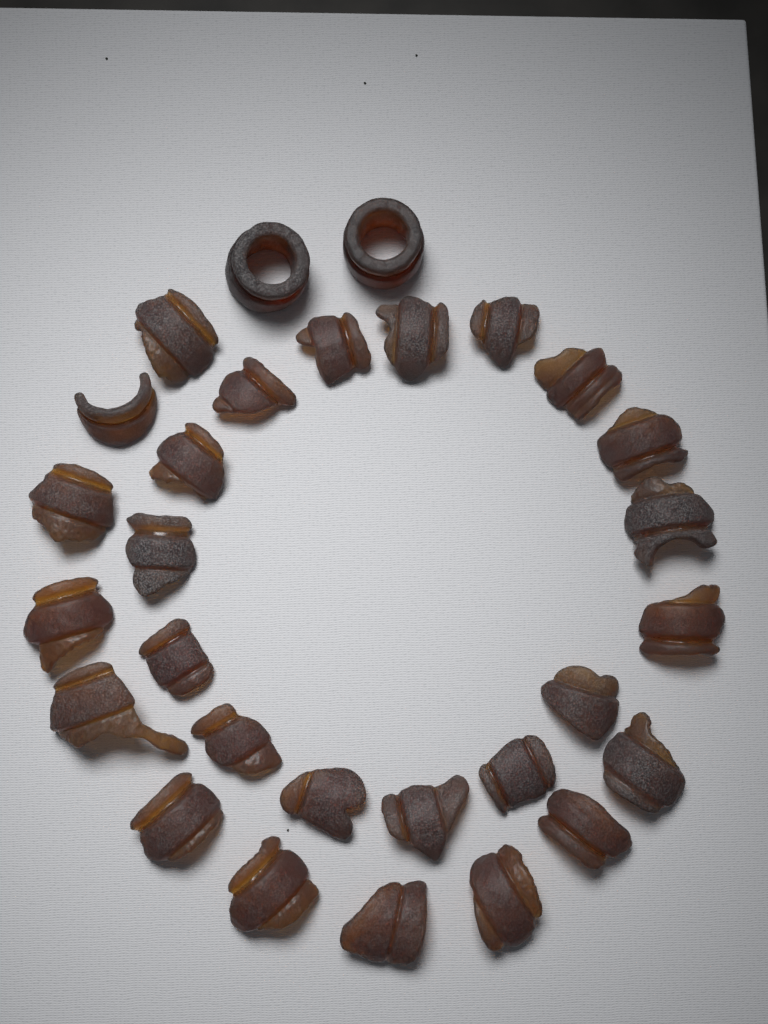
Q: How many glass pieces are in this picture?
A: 29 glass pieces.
